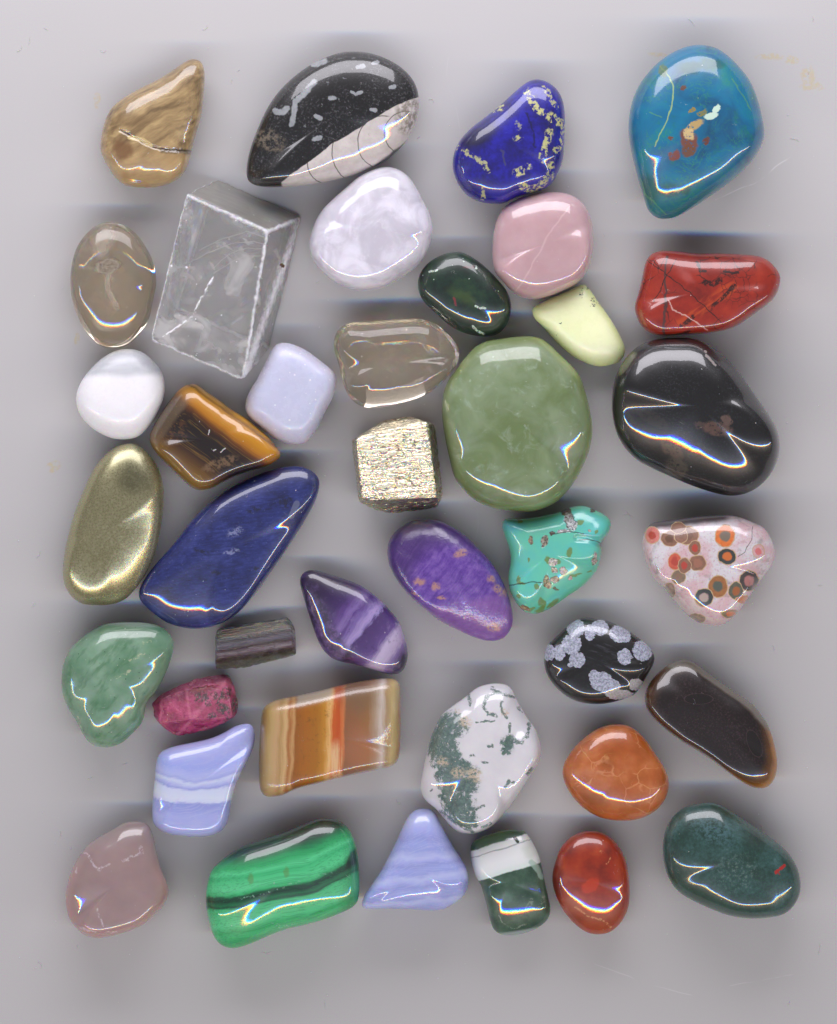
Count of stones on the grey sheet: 39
